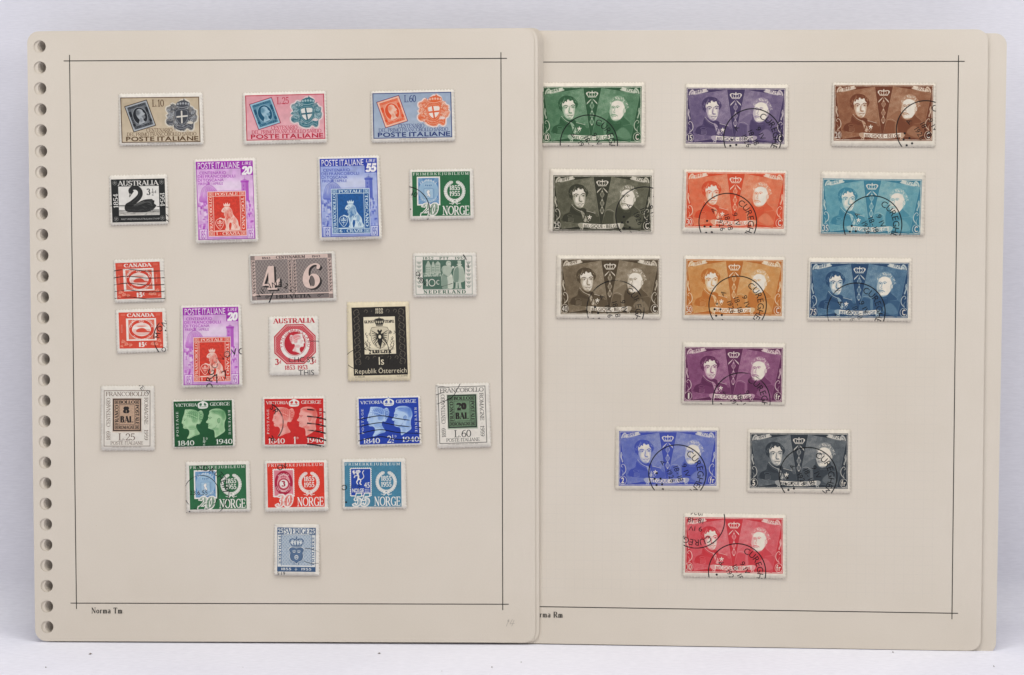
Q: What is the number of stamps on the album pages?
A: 36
